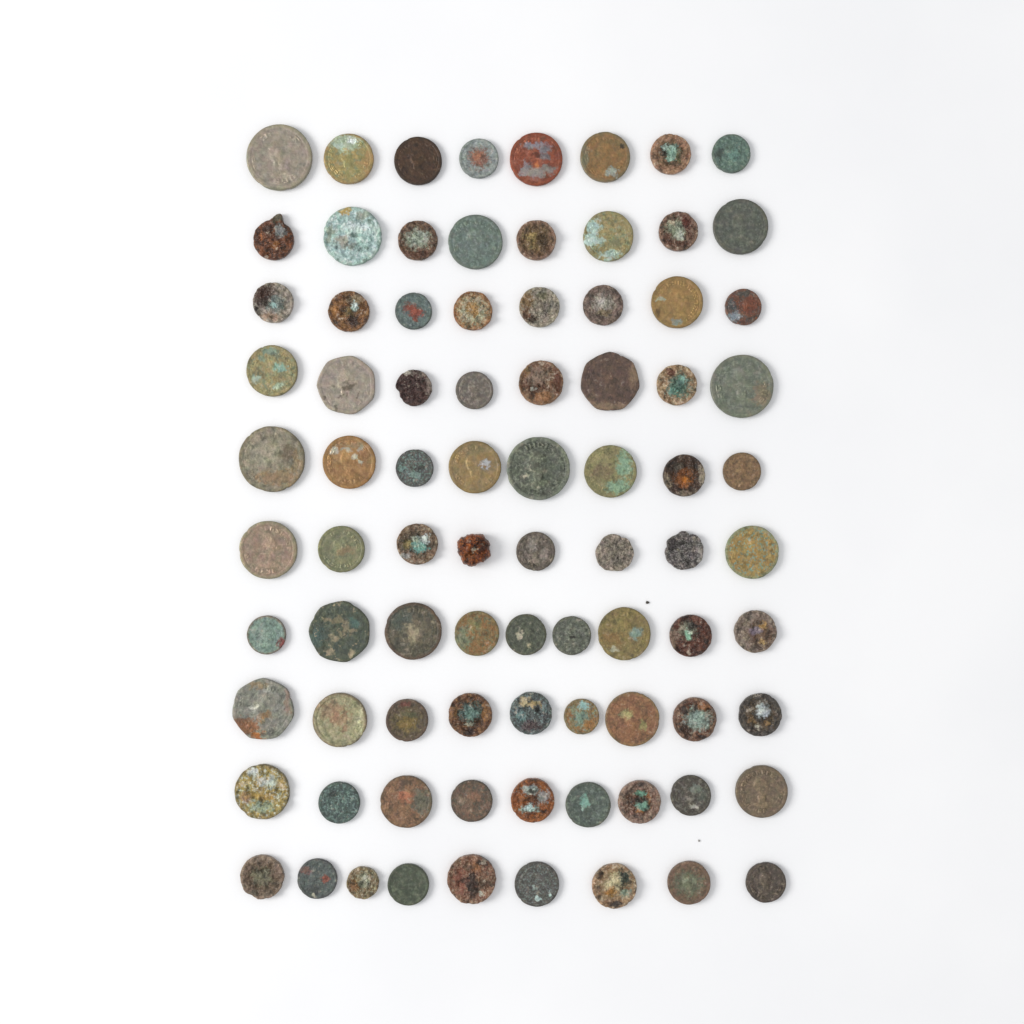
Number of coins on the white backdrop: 84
